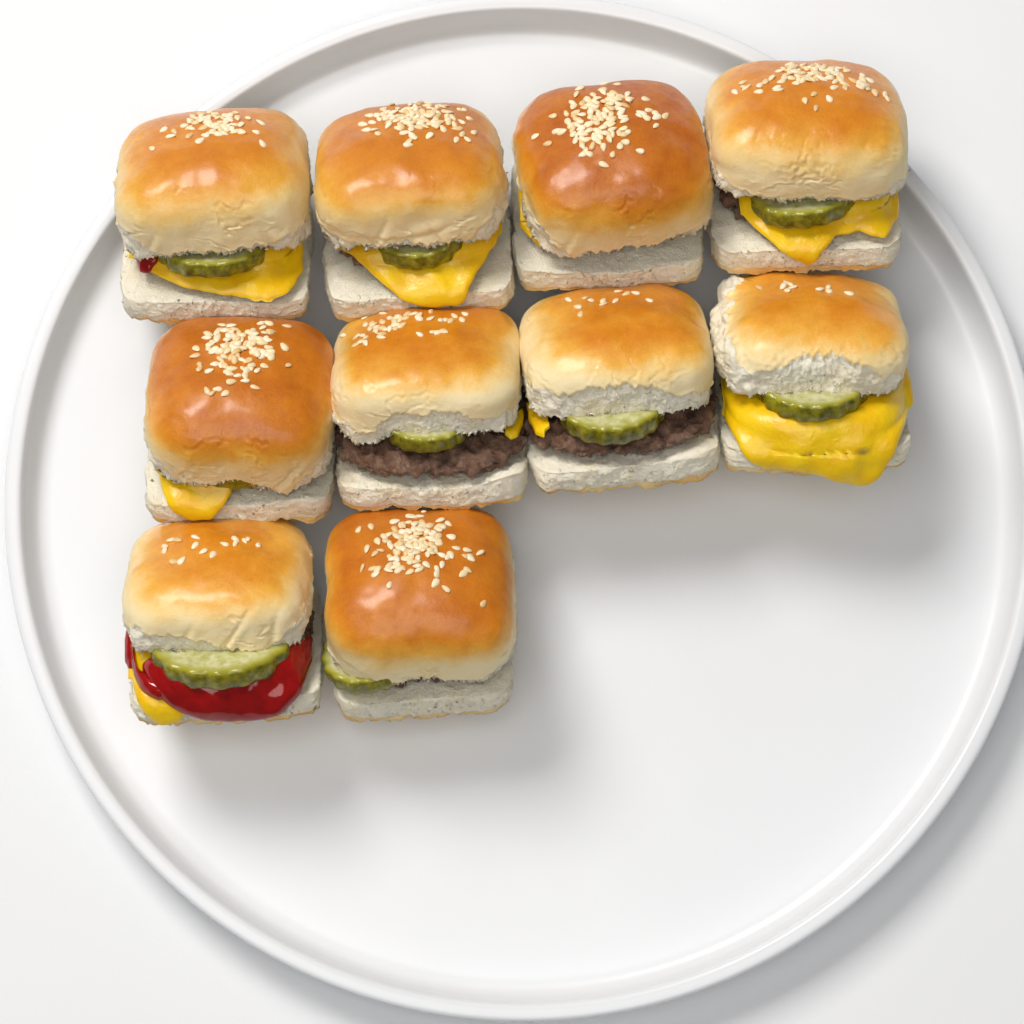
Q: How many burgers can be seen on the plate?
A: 10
